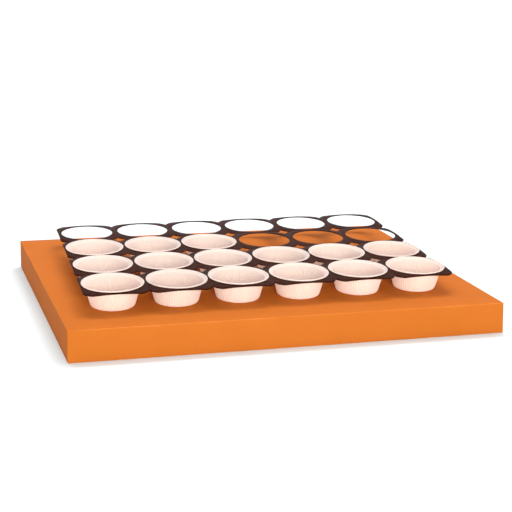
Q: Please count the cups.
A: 15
